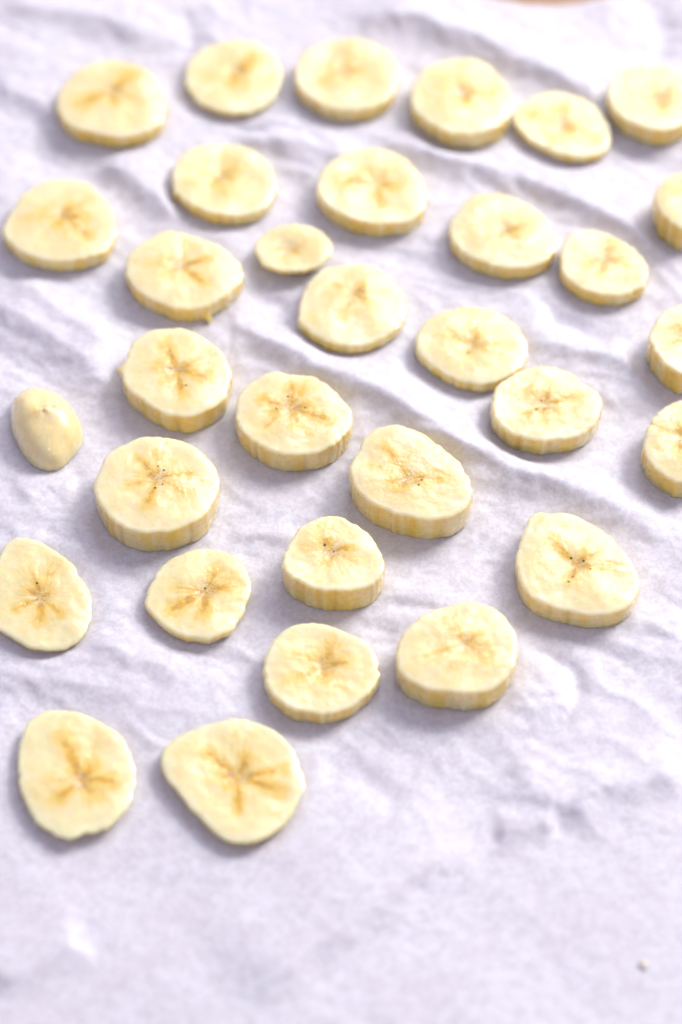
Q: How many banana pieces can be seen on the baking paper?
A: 32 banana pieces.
